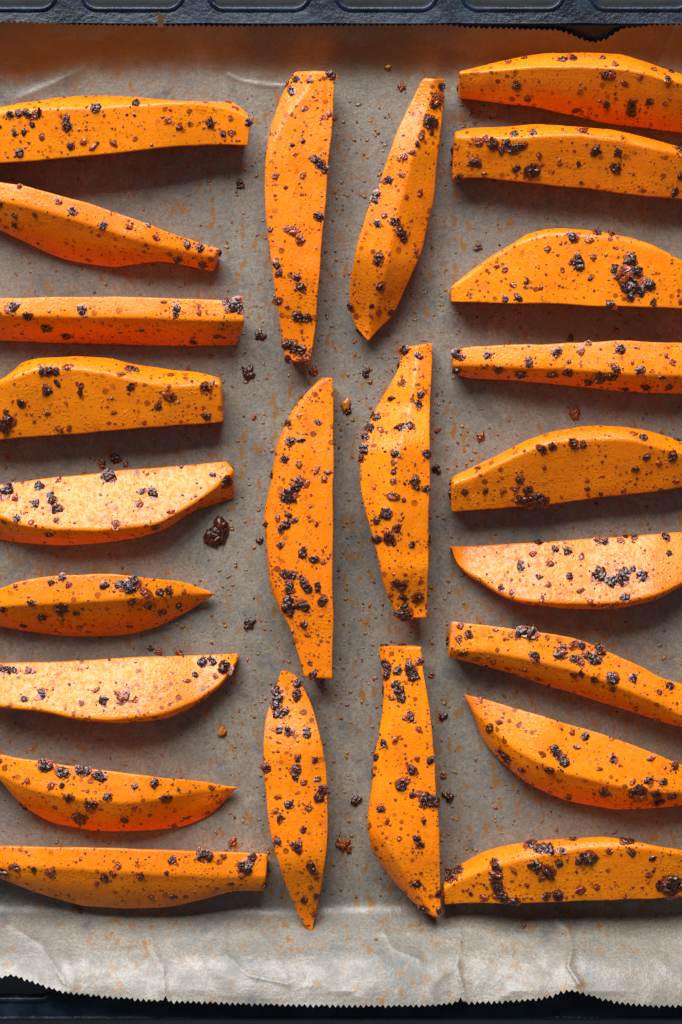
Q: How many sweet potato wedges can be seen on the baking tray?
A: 24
